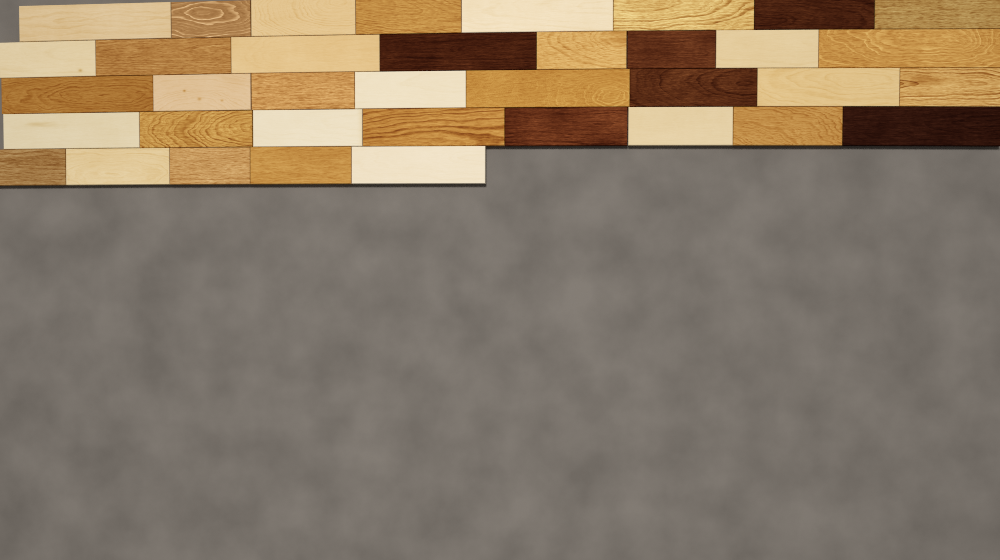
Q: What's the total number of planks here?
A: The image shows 37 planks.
